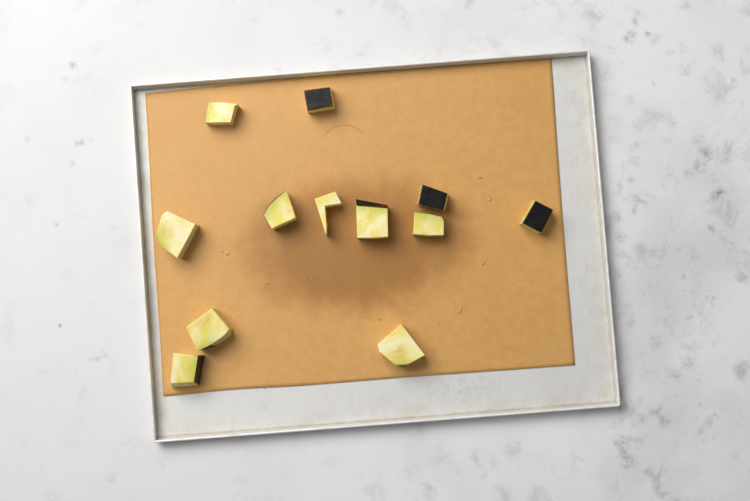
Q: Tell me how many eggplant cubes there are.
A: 12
